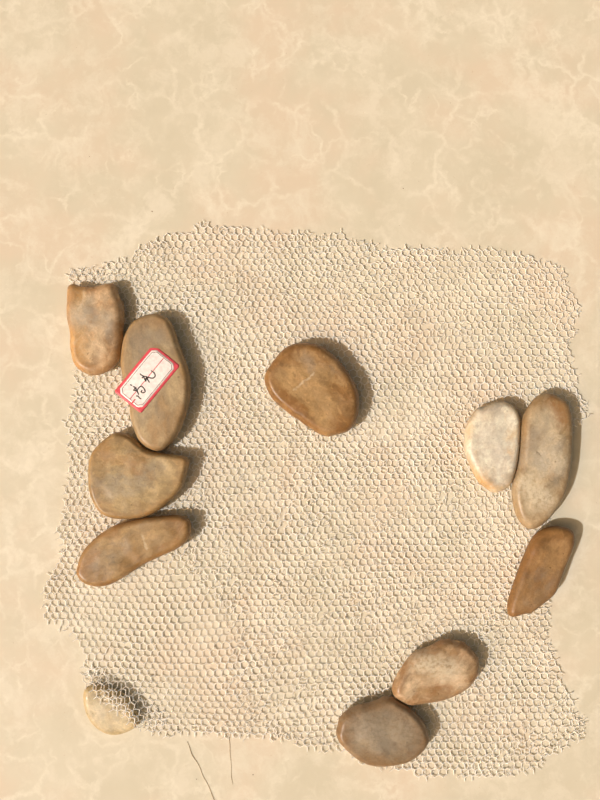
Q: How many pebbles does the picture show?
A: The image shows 11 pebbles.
